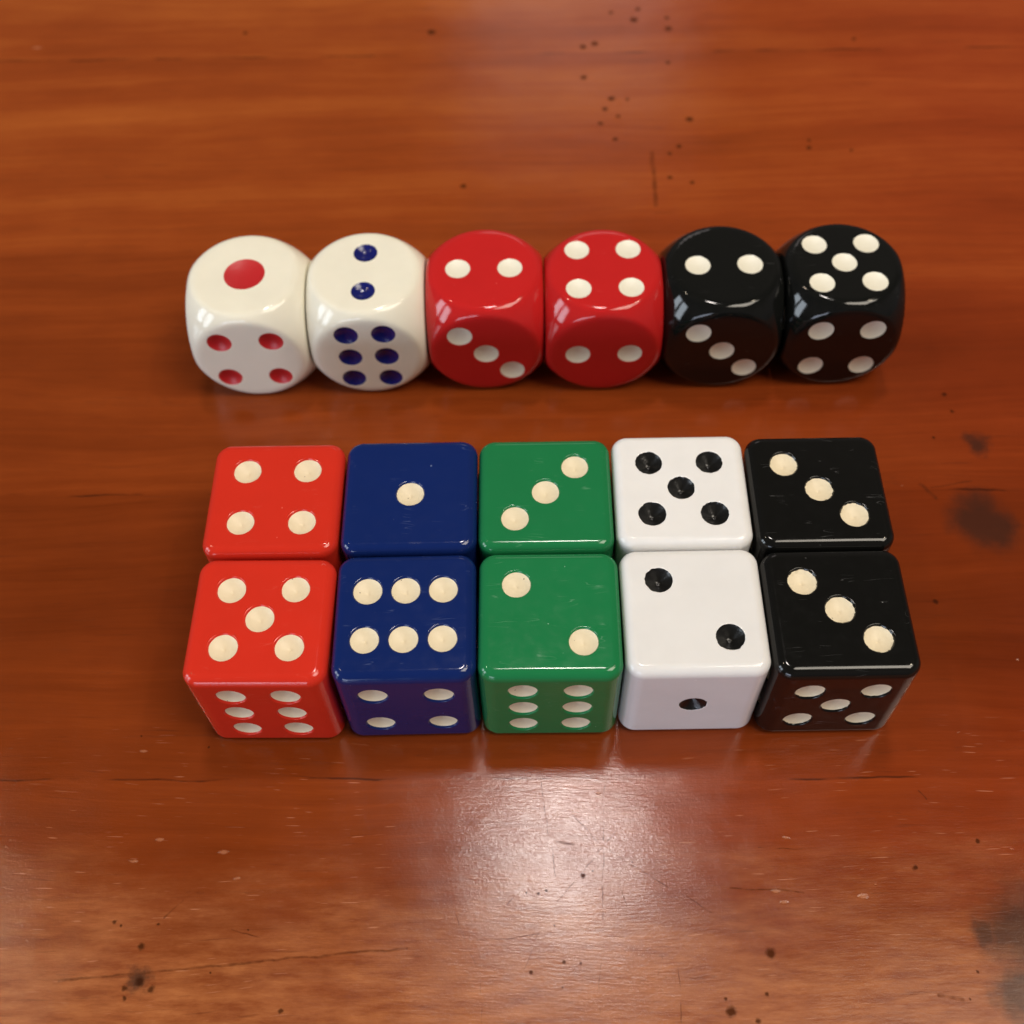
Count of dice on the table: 16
